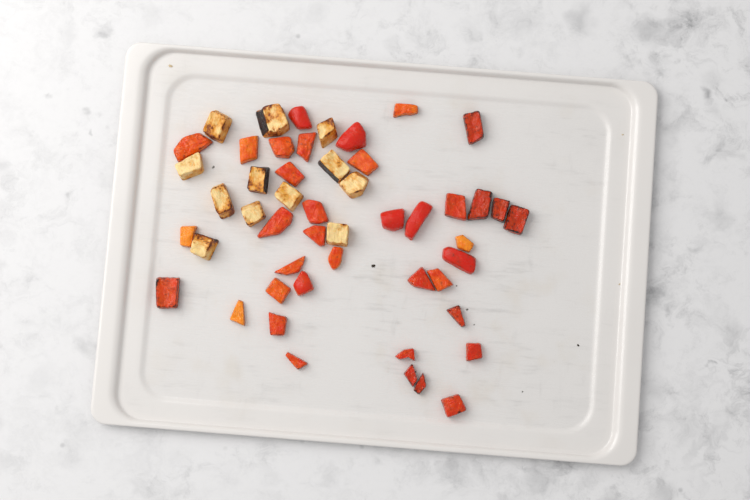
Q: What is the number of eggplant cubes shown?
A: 12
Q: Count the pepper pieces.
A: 38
